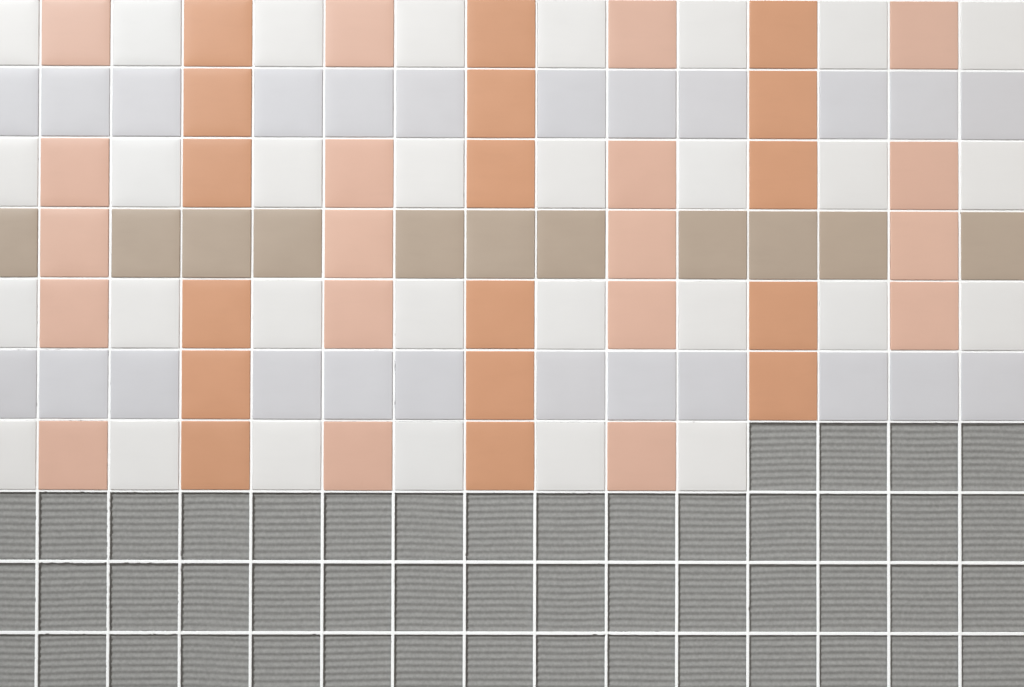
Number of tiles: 101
